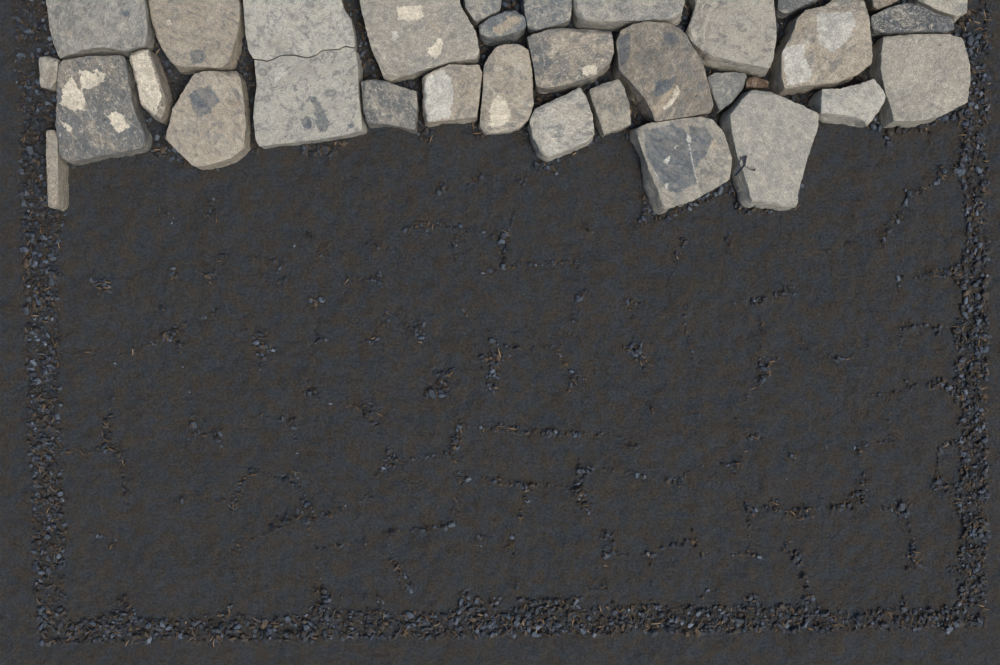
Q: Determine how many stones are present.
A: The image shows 33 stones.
